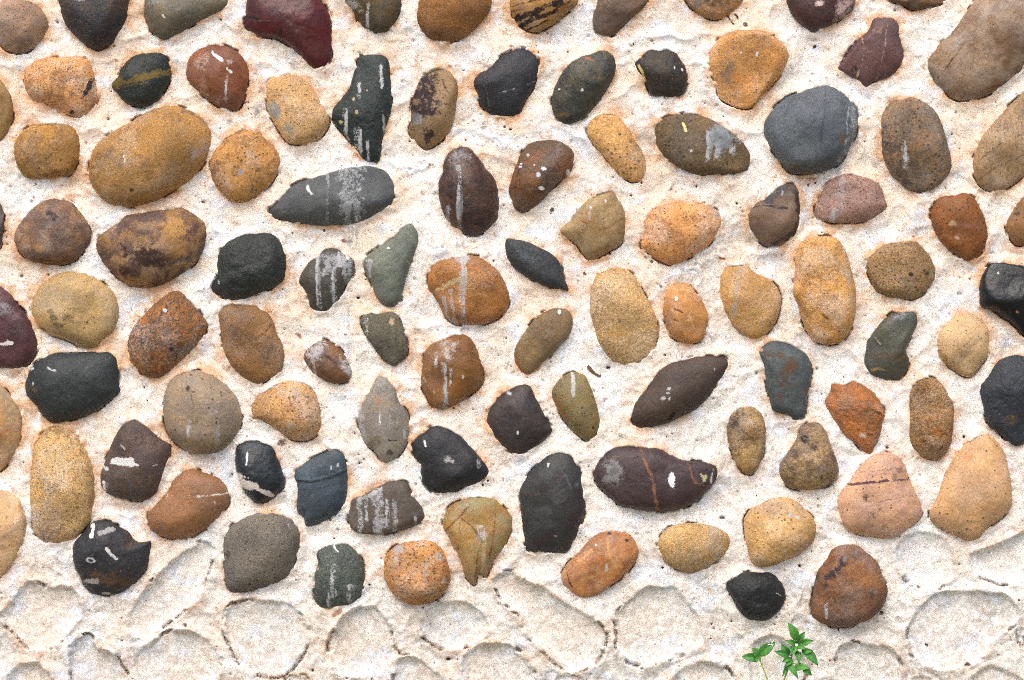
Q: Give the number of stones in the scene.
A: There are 101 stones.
